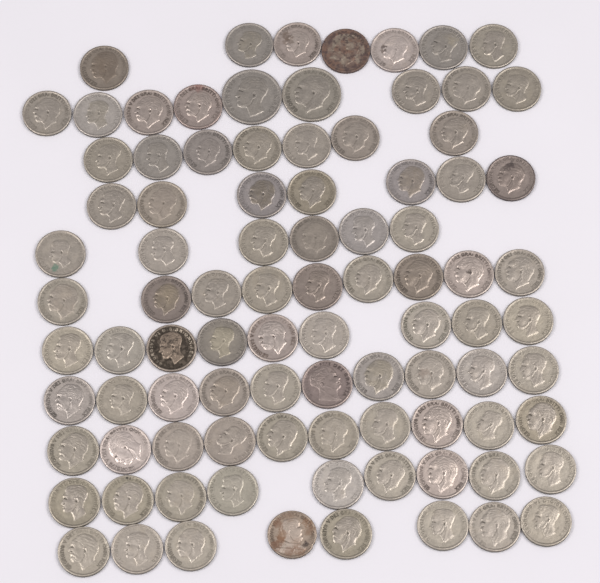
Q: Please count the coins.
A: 91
